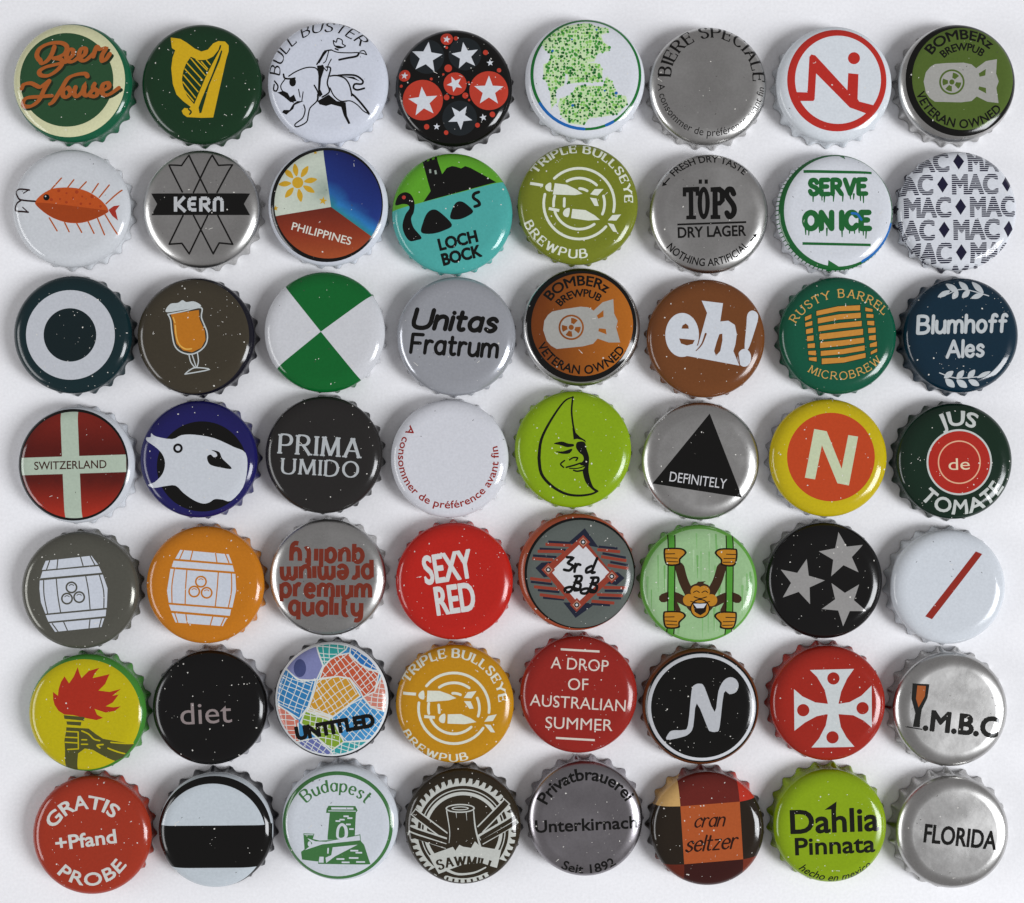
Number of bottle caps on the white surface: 56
